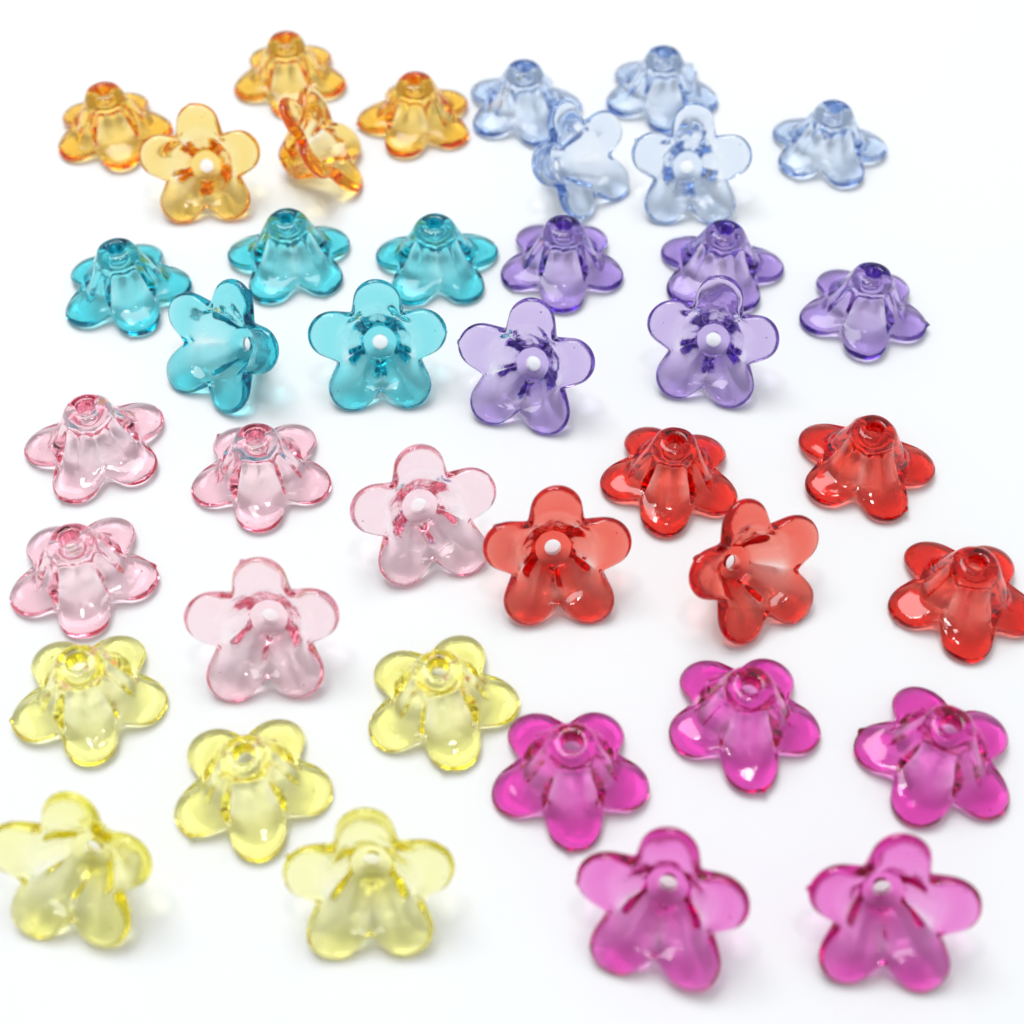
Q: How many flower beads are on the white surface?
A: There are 40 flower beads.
